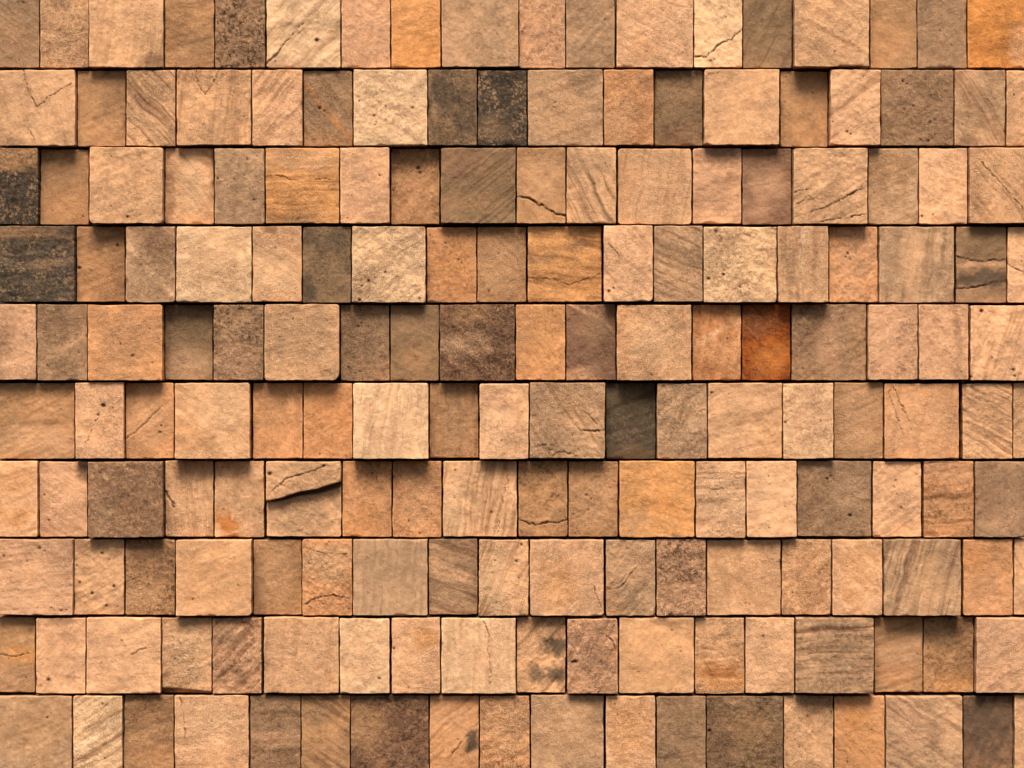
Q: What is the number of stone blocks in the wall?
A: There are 180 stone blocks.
